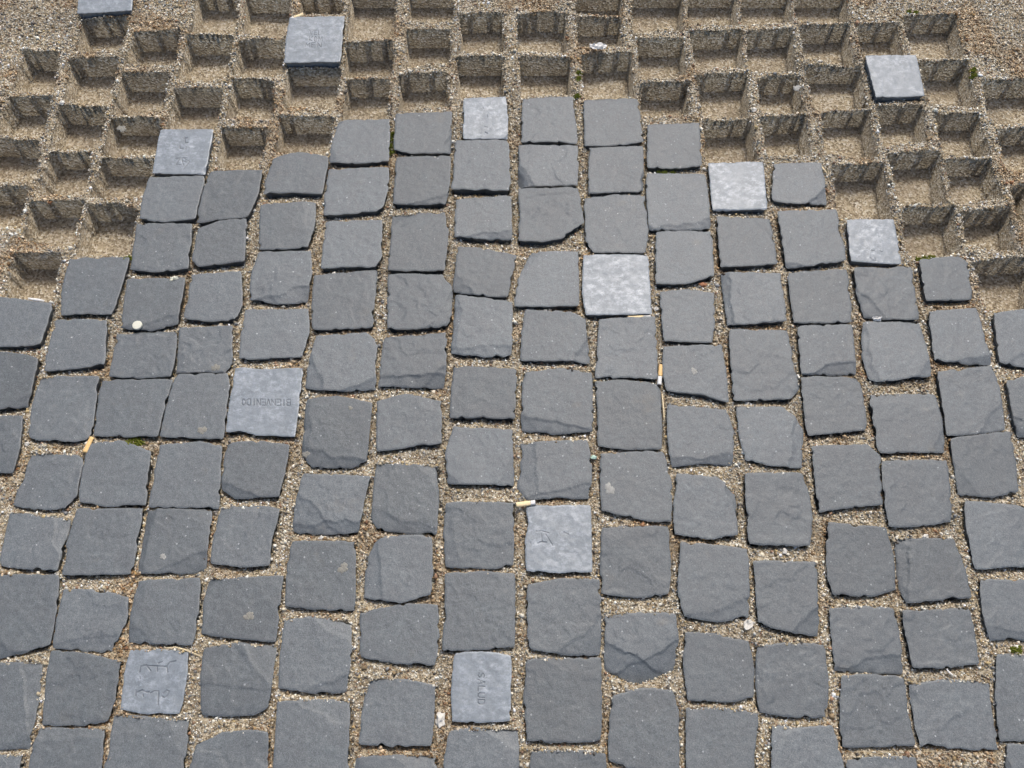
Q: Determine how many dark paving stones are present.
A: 133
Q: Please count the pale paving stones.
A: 12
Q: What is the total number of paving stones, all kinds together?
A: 145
